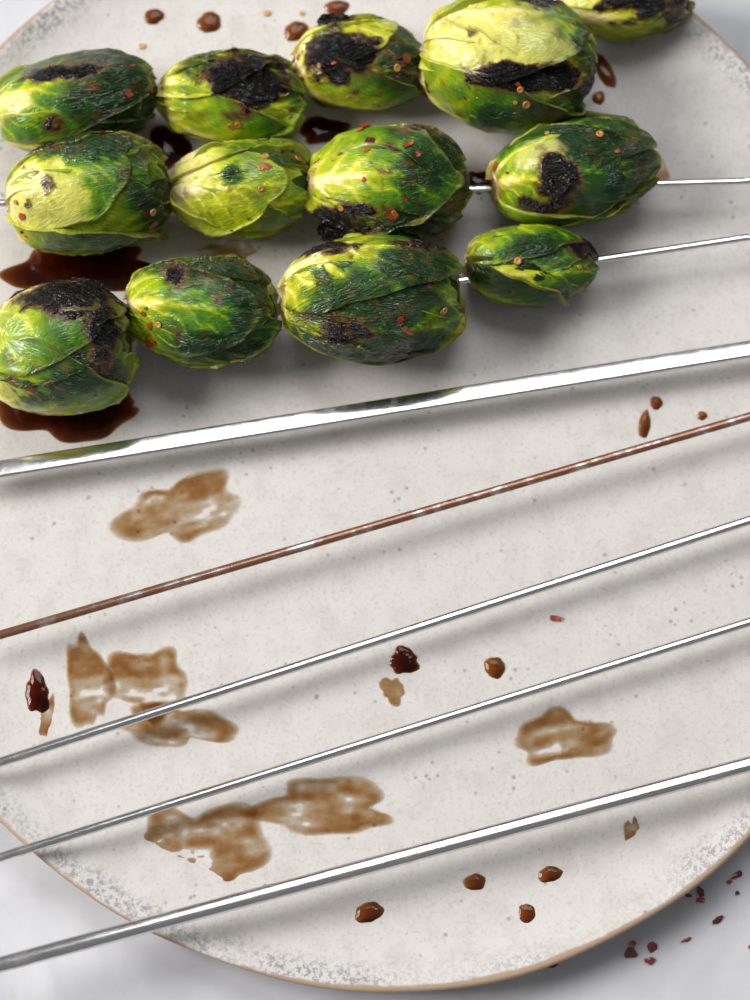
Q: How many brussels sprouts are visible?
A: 13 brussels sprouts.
